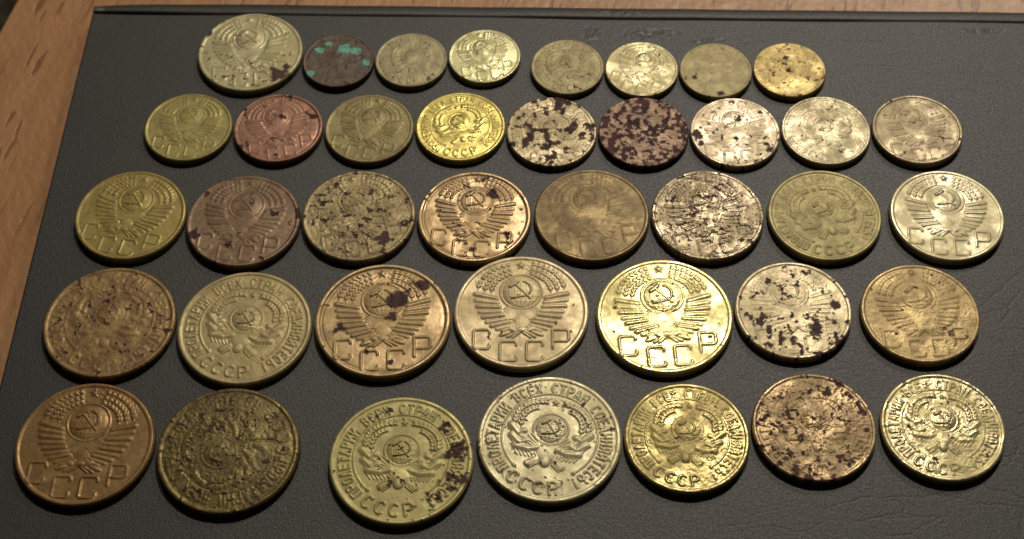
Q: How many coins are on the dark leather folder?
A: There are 39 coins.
